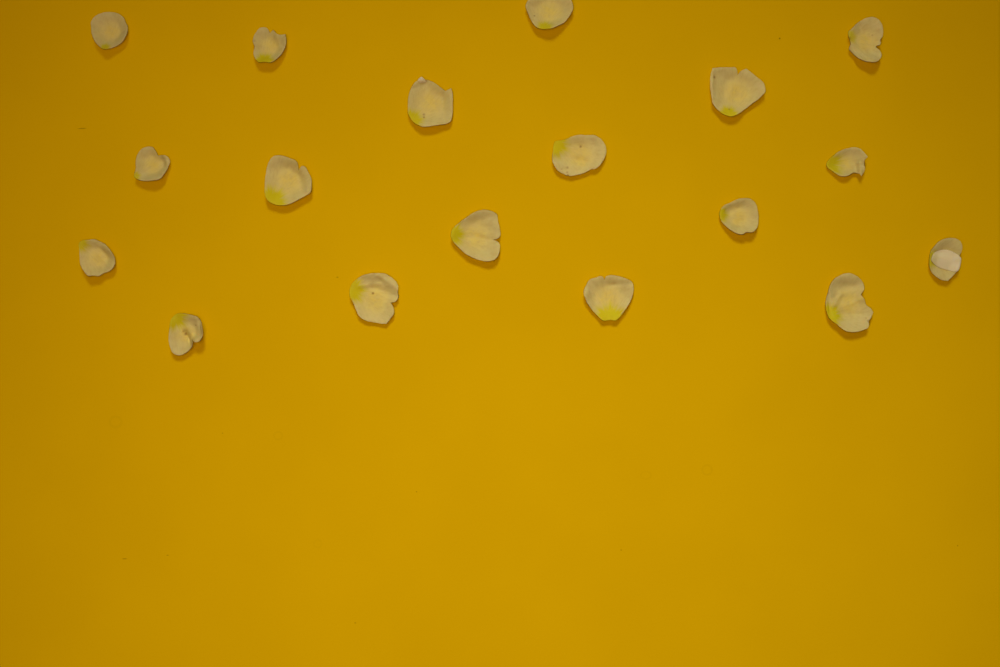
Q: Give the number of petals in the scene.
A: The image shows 18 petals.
